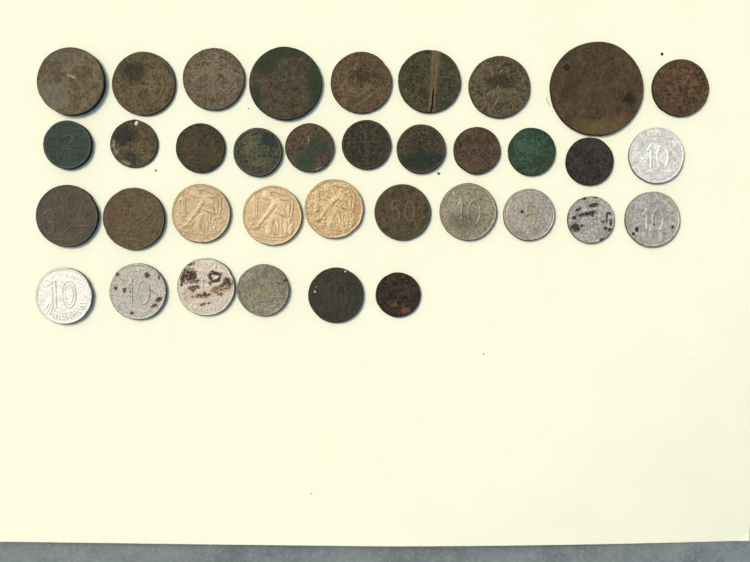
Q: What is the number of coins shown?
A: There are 36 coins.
